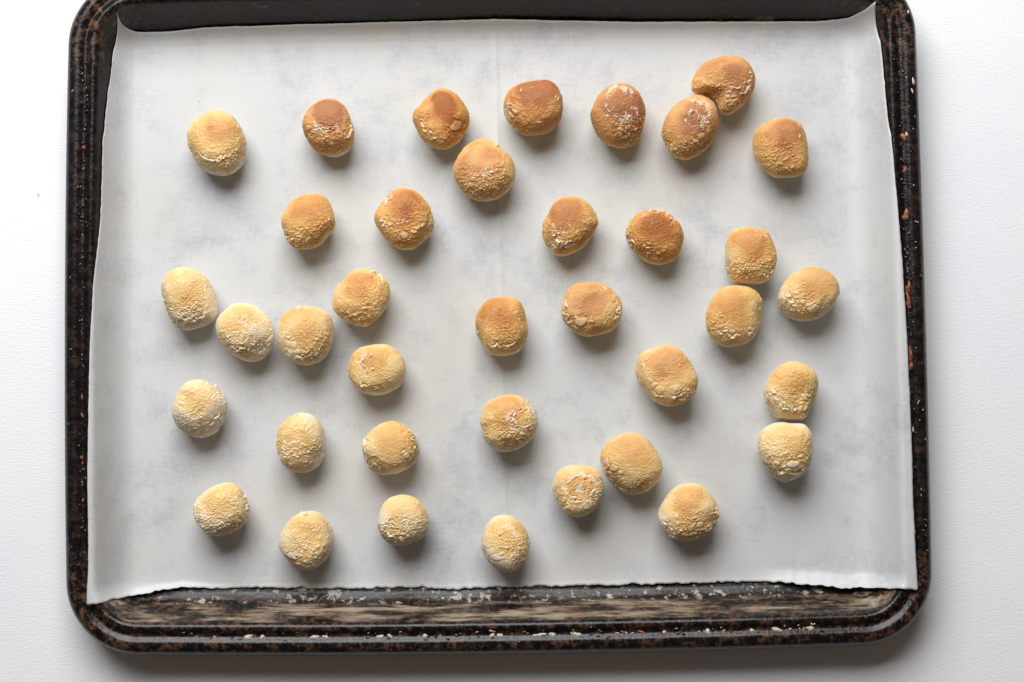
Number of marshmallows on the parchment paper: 37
